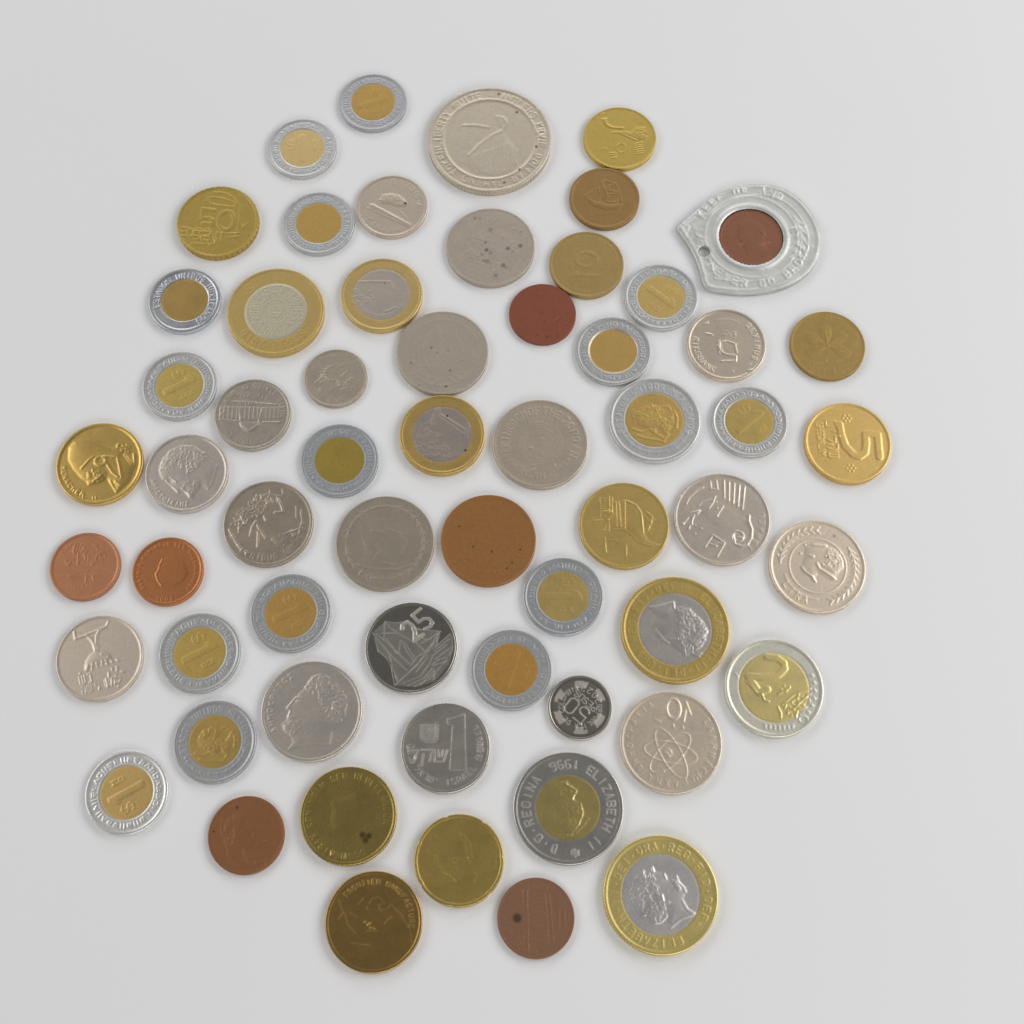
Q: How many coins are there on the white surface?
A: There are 60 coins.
